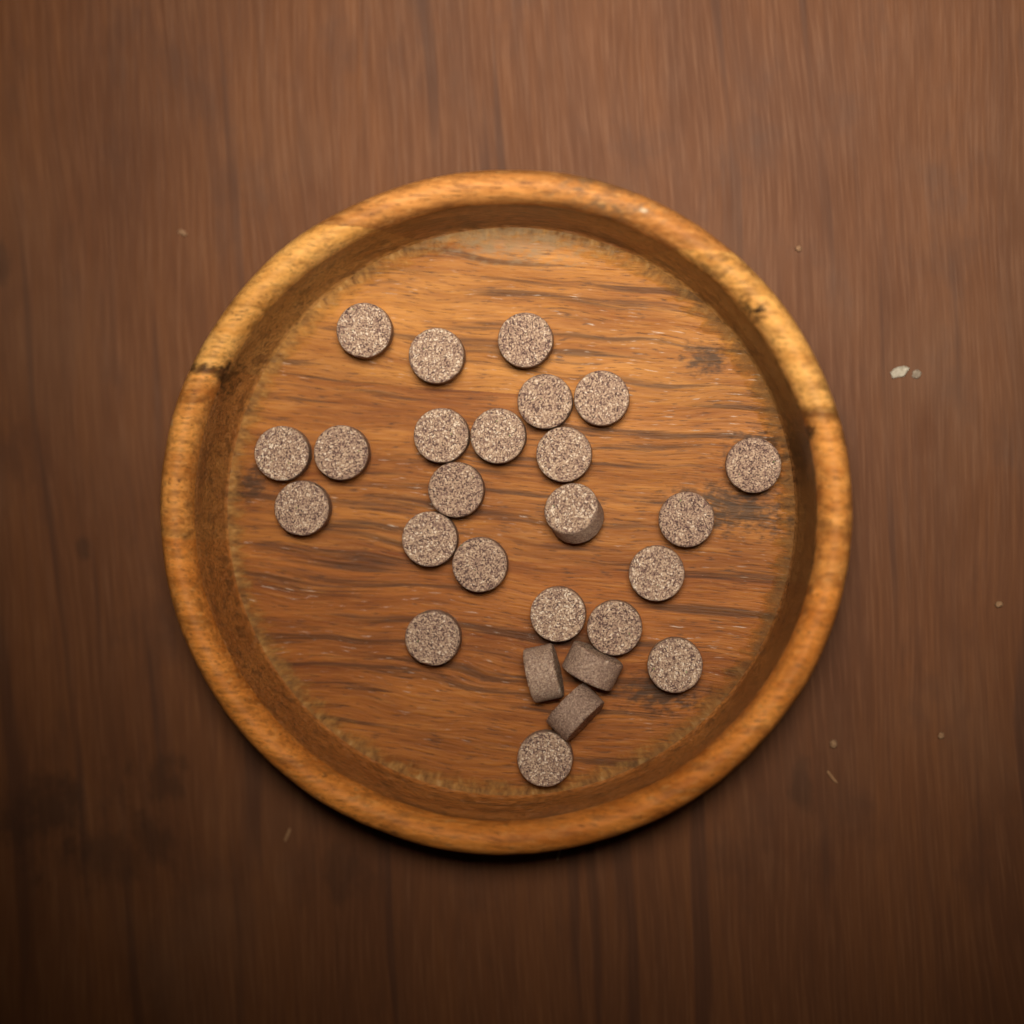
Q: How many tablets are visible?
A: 26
